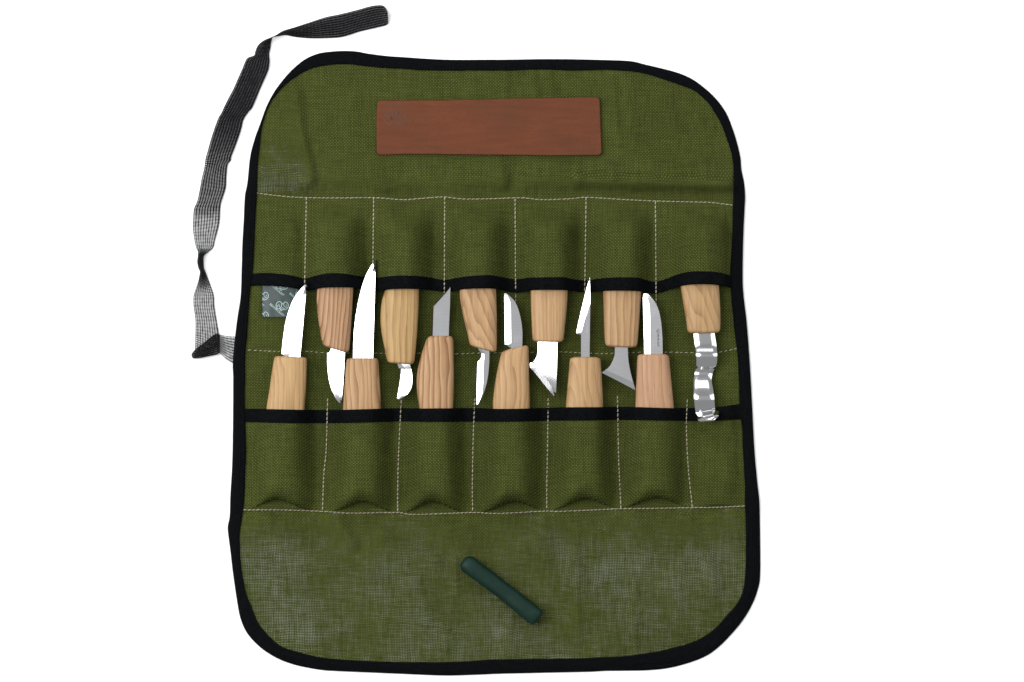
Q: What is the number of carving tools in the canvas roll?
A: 12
